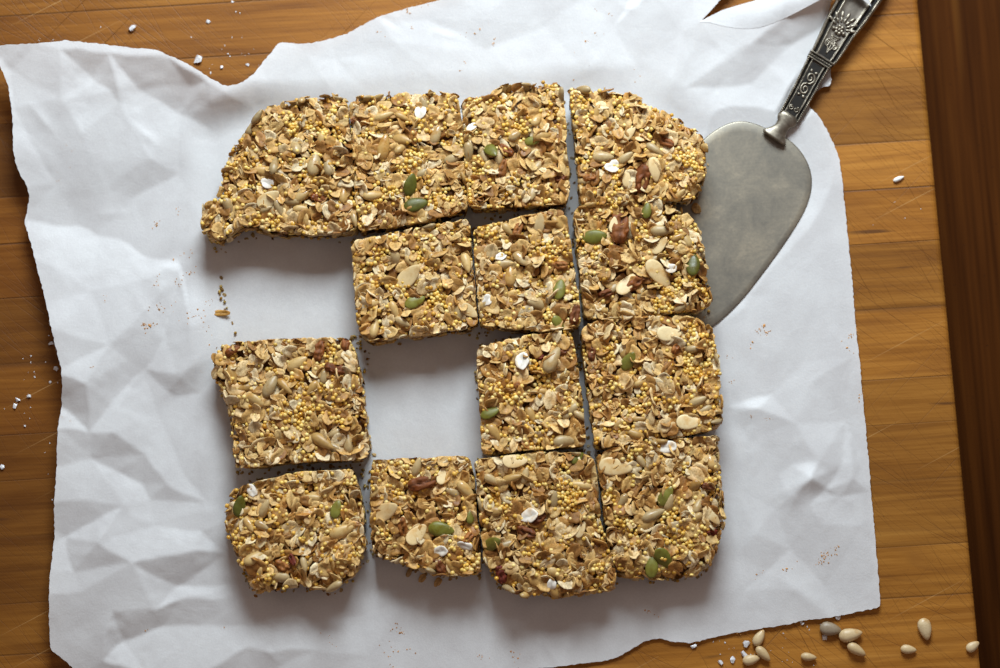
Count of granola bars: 14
